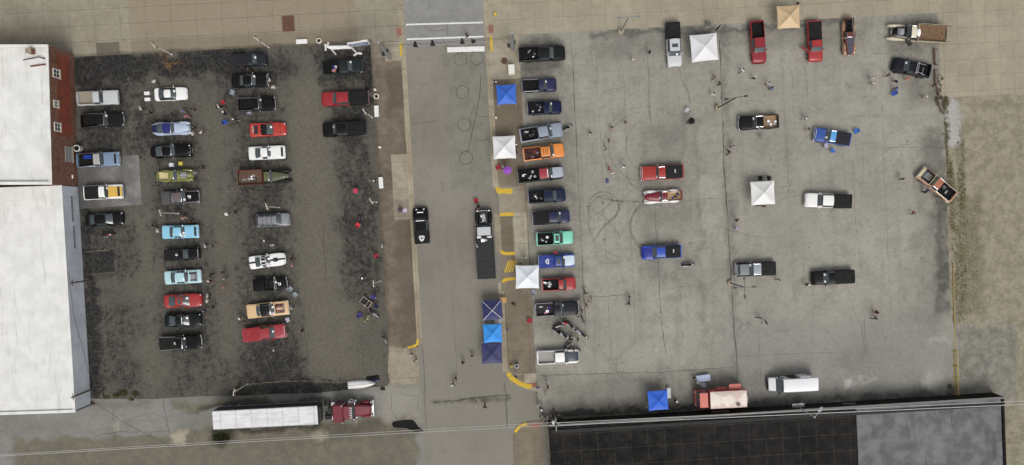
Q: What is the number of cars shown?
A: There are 16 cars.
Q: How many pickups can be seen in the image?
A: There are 43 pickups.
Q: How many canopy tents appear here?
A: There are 10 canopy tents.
